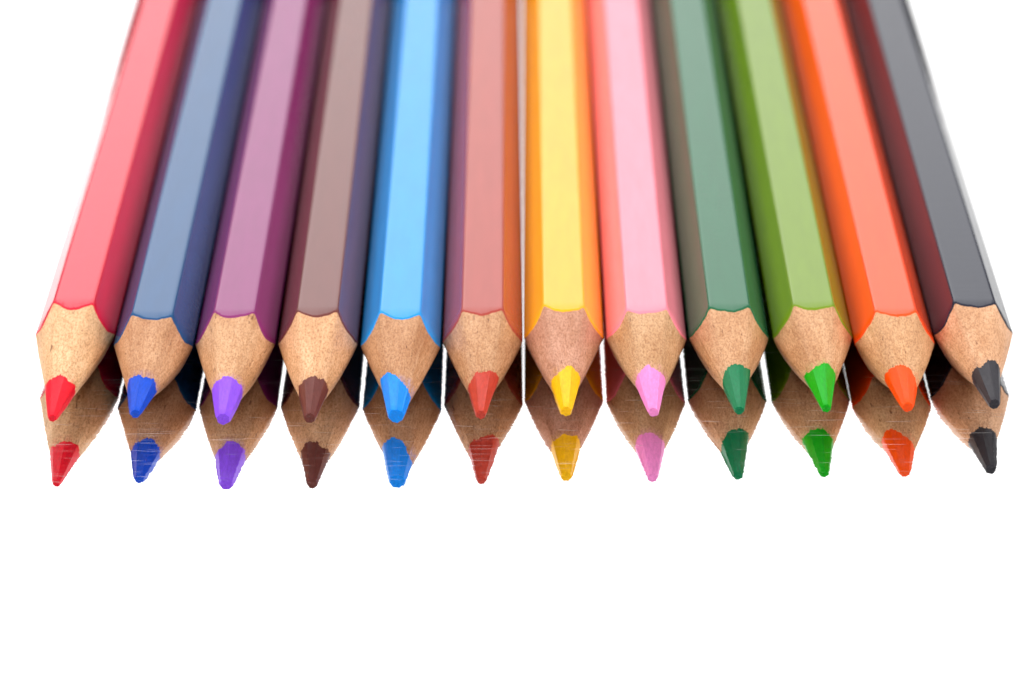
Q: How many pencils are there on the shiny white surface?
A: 12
